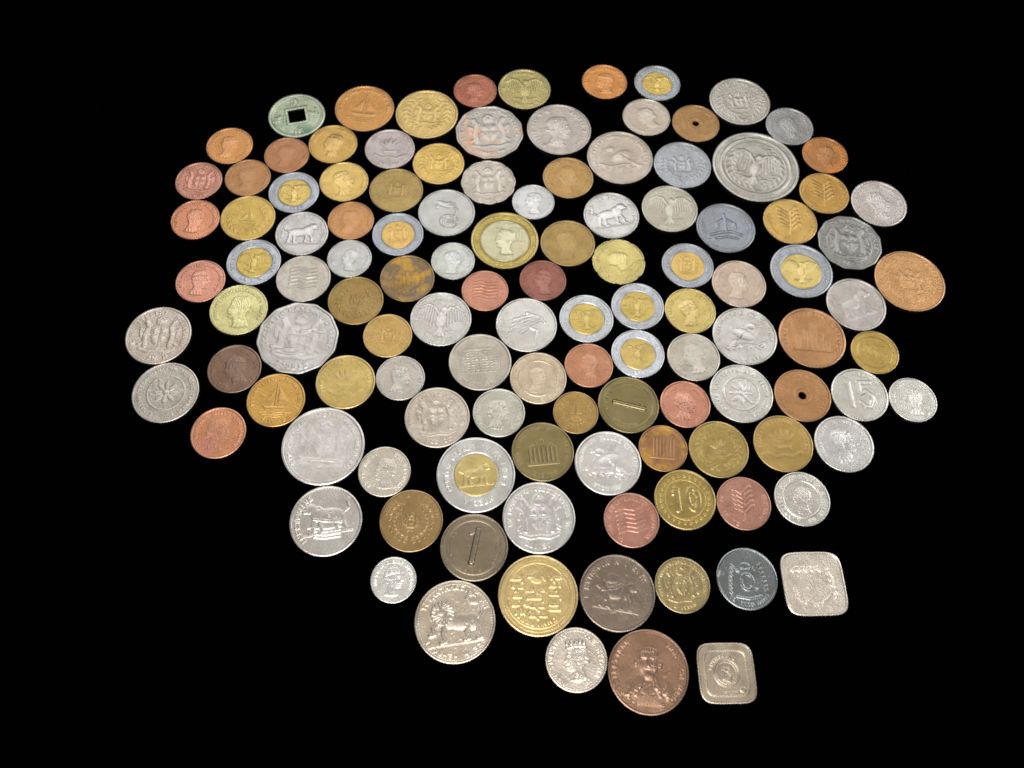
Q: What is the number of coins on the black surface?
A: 119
